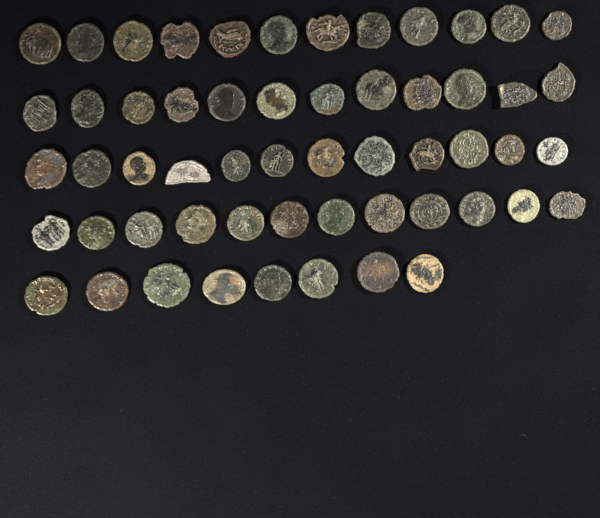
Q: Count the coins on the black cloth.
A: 56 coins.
